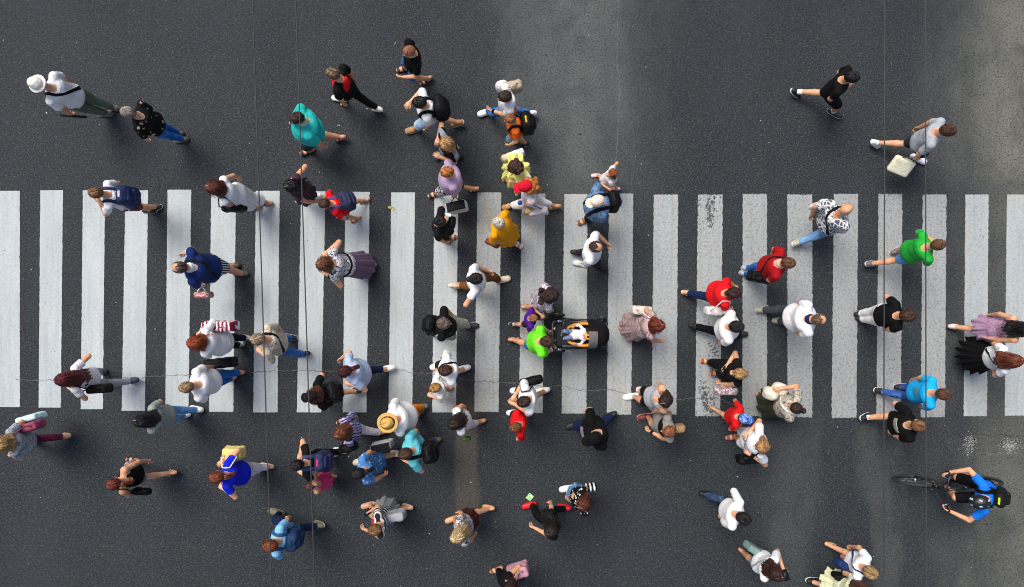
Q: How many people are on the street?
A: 82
